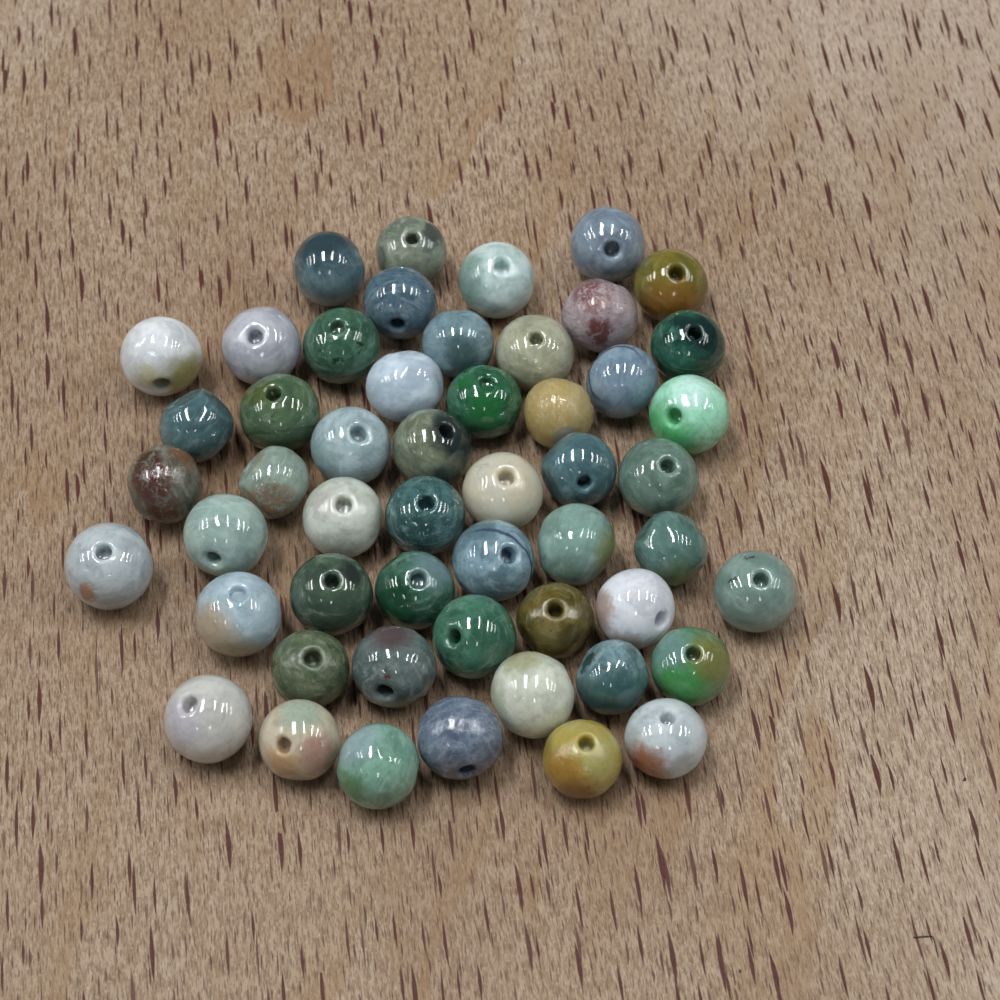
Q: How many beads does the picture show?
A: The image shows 52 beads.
